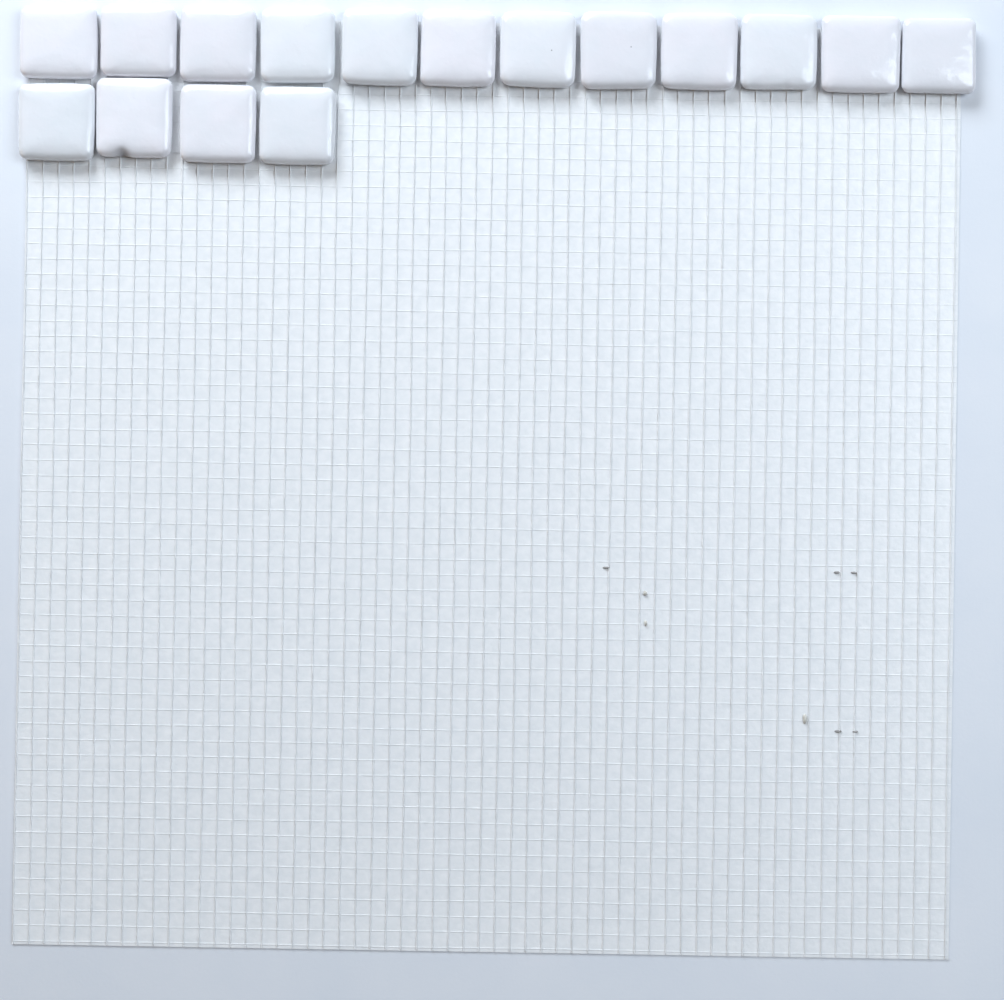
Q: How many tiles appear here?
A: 16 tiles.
